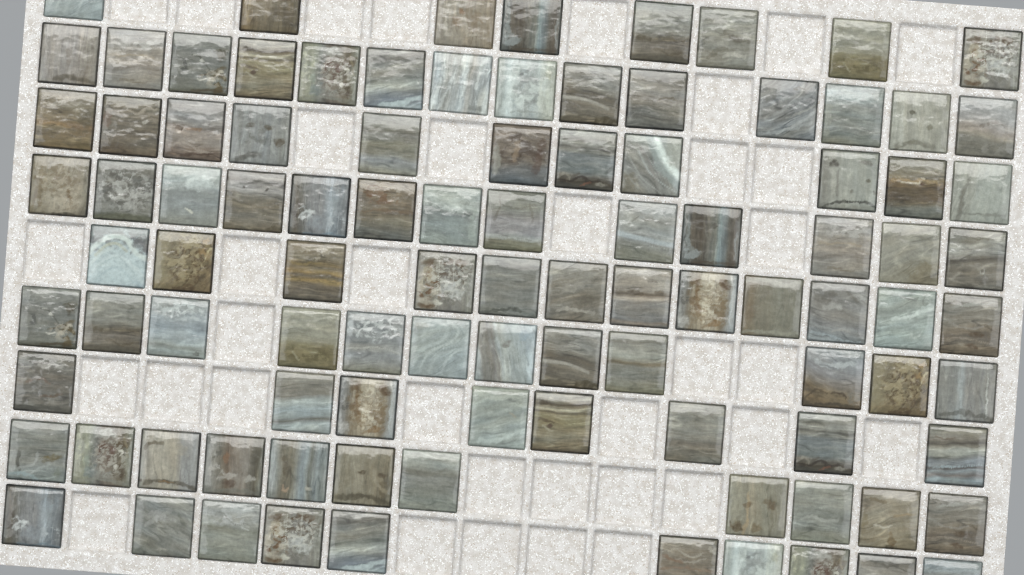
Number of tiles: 99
